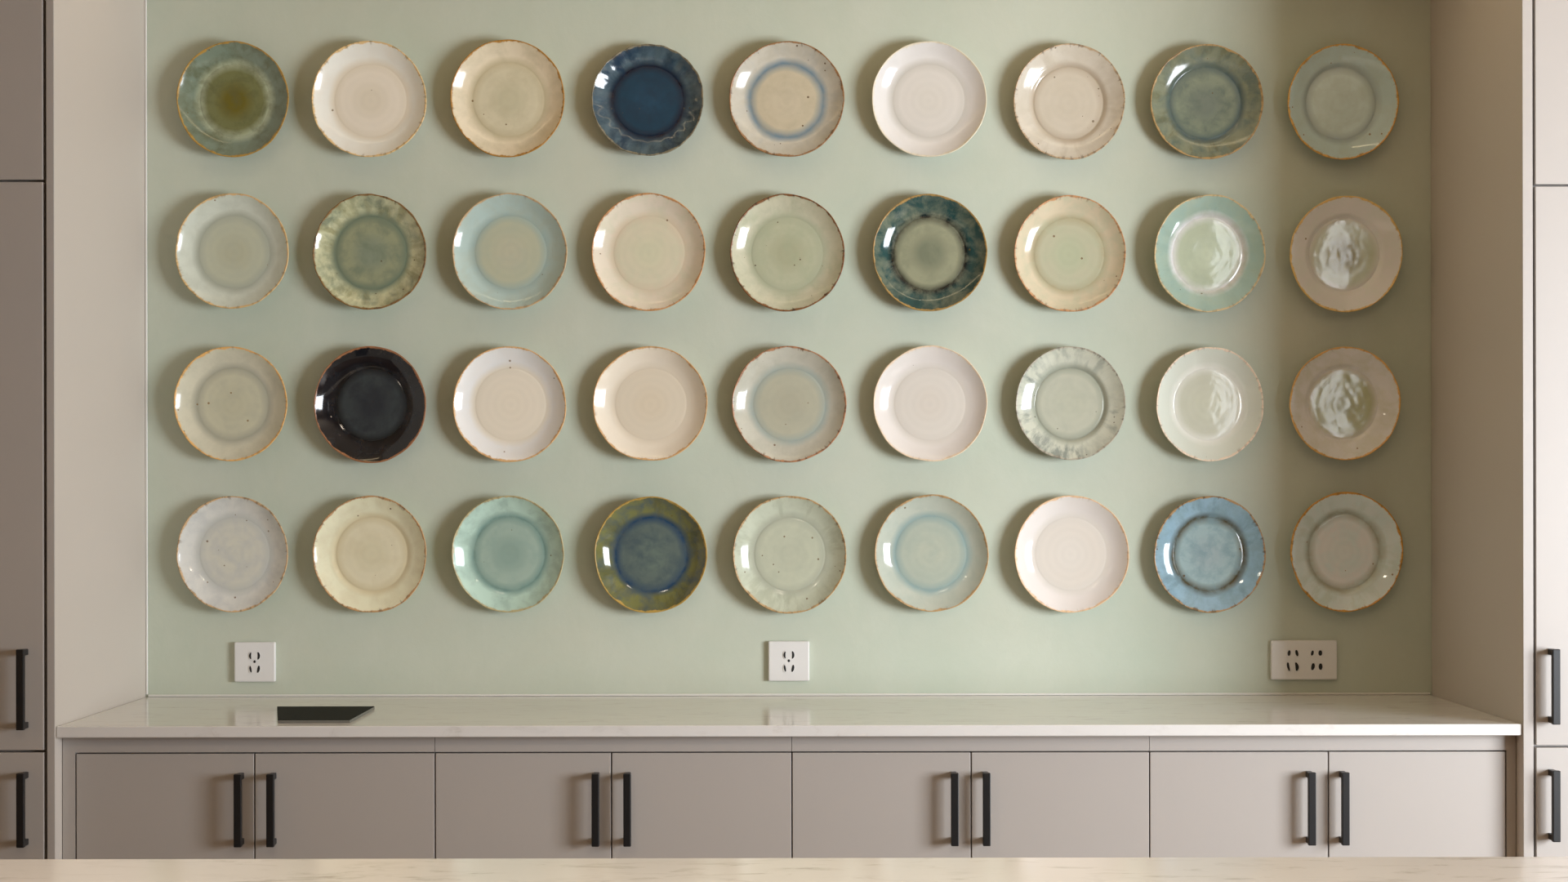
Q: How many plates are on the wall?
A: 36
